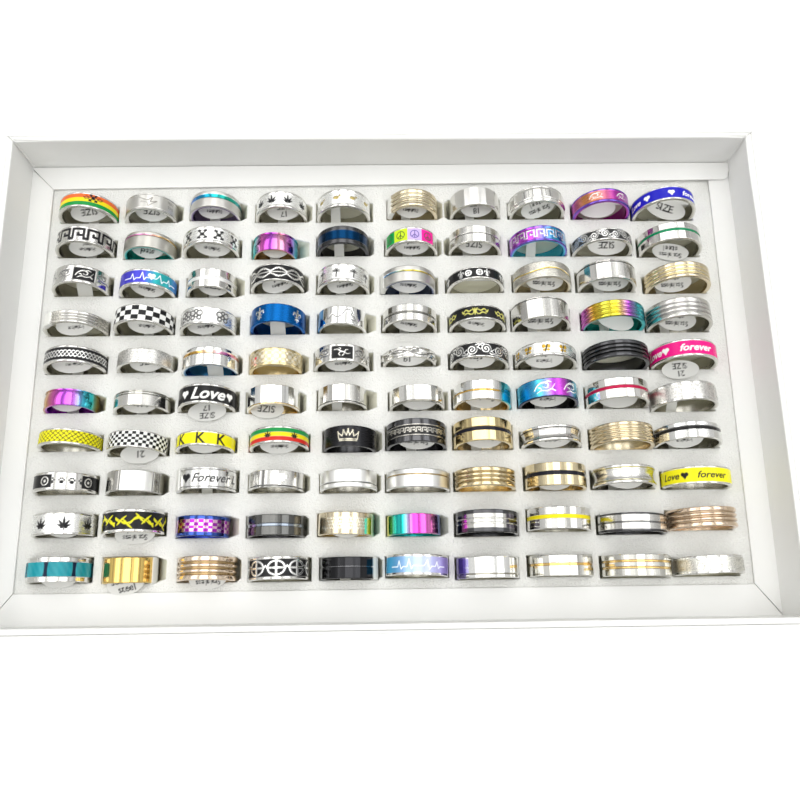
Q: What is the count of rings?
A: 100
